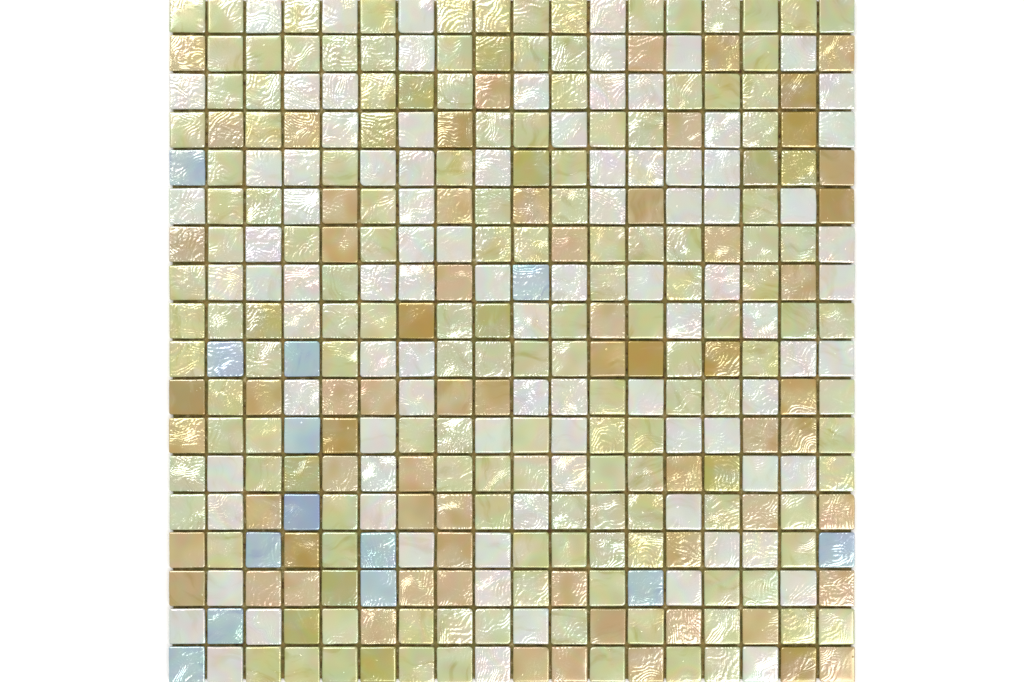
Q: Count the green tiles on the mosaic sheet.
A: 152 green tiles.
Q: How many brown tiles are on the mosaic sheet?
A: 67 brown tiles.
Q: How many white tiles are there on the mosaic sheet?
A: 92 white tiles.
